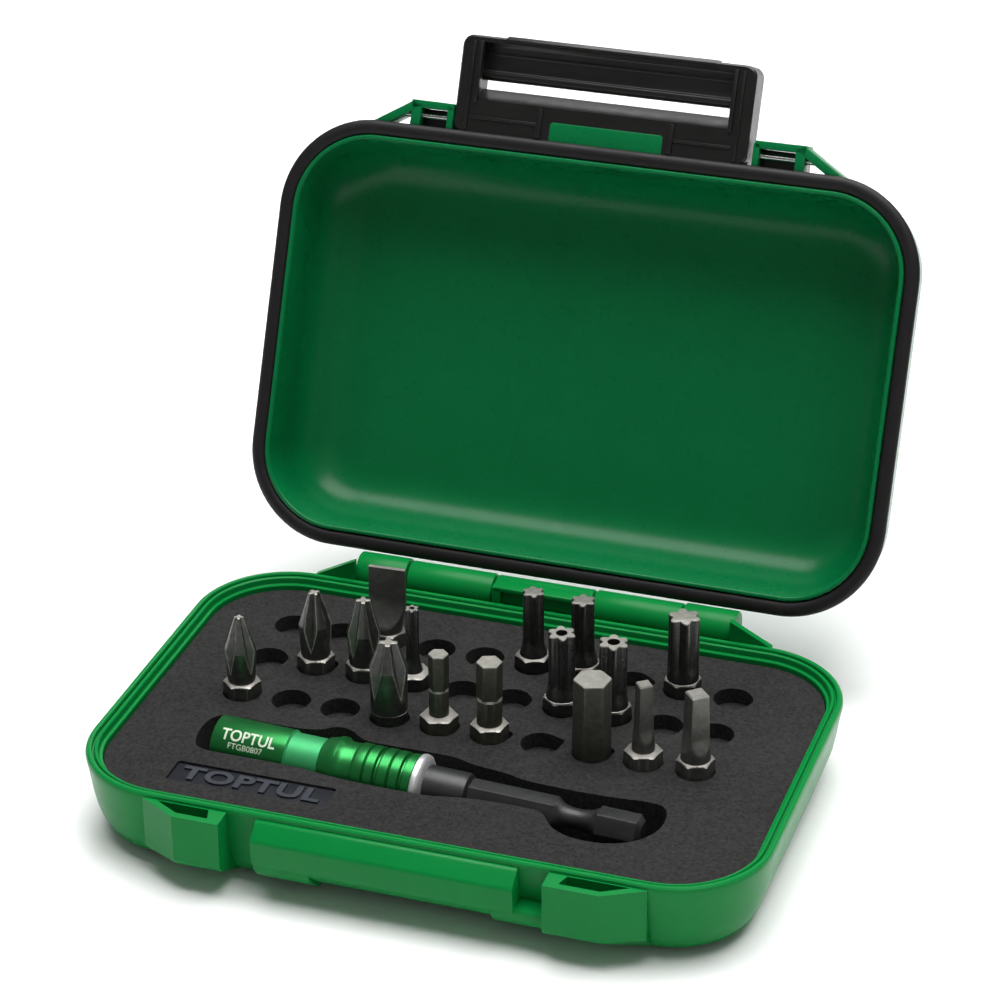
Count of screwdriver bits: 16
